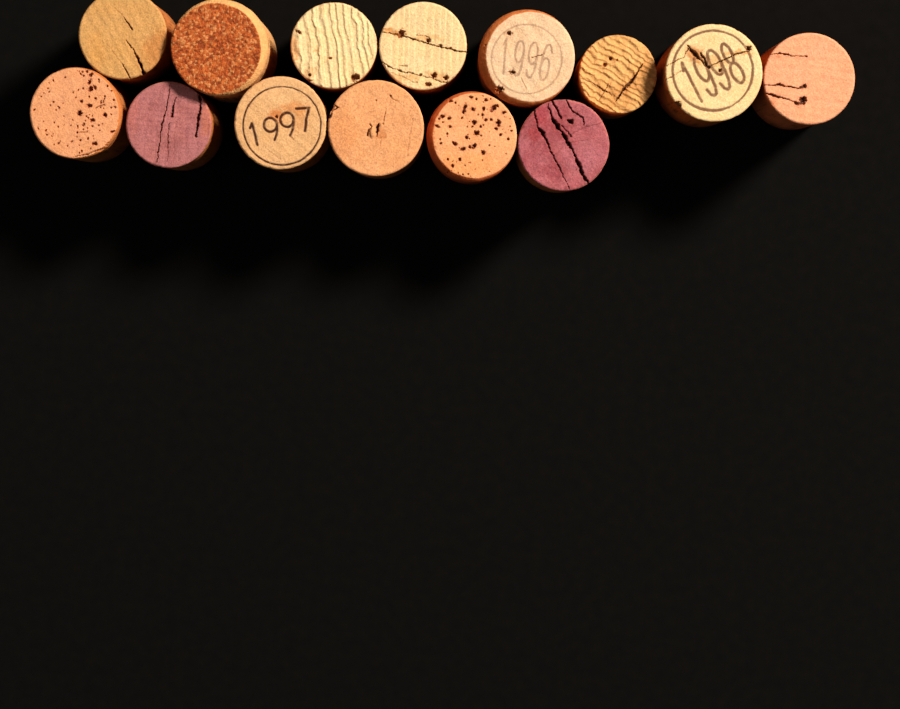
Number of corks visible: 14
